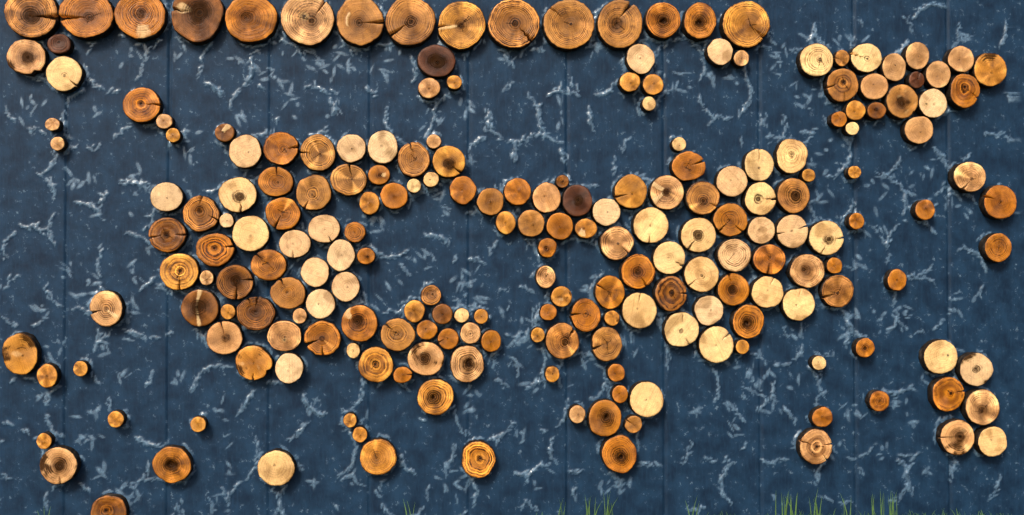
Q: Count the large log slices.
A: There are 13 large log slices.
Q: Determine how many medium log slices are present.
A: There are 127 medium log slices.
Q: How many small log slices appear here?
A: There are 73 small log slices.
